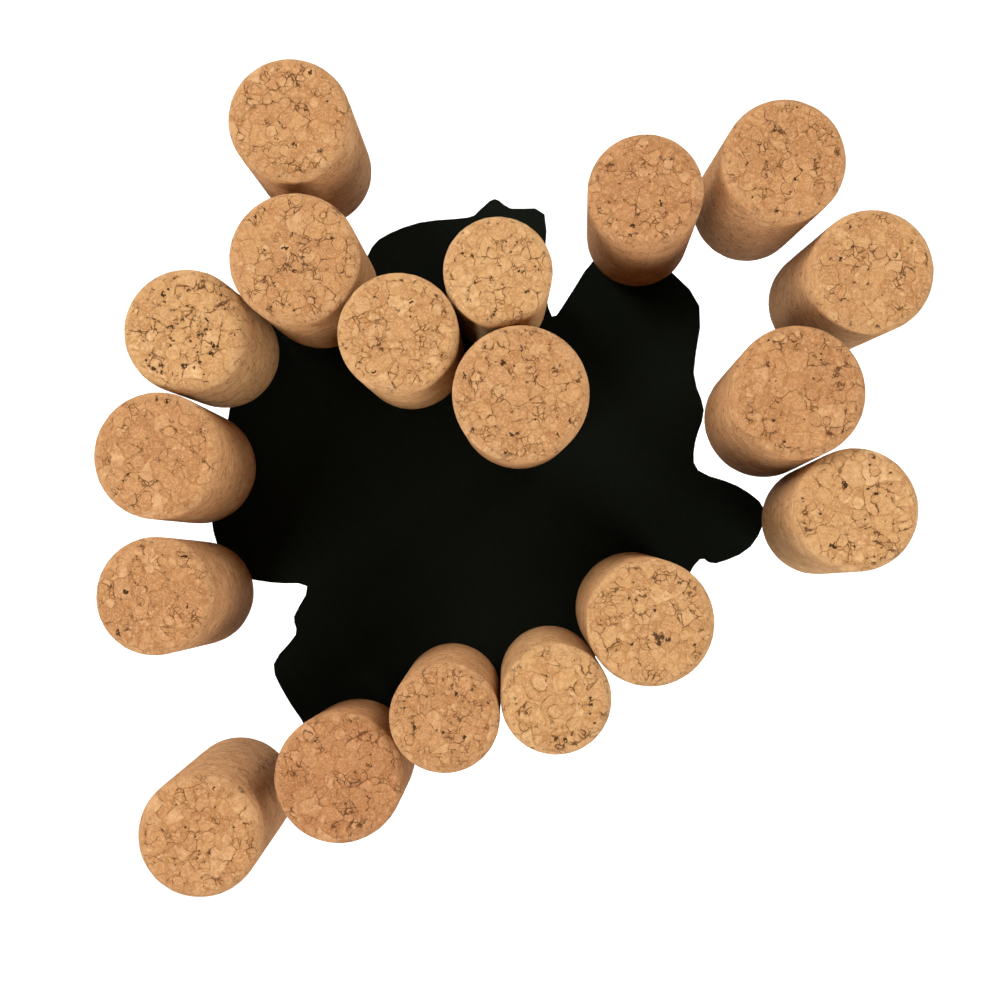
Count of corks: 18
